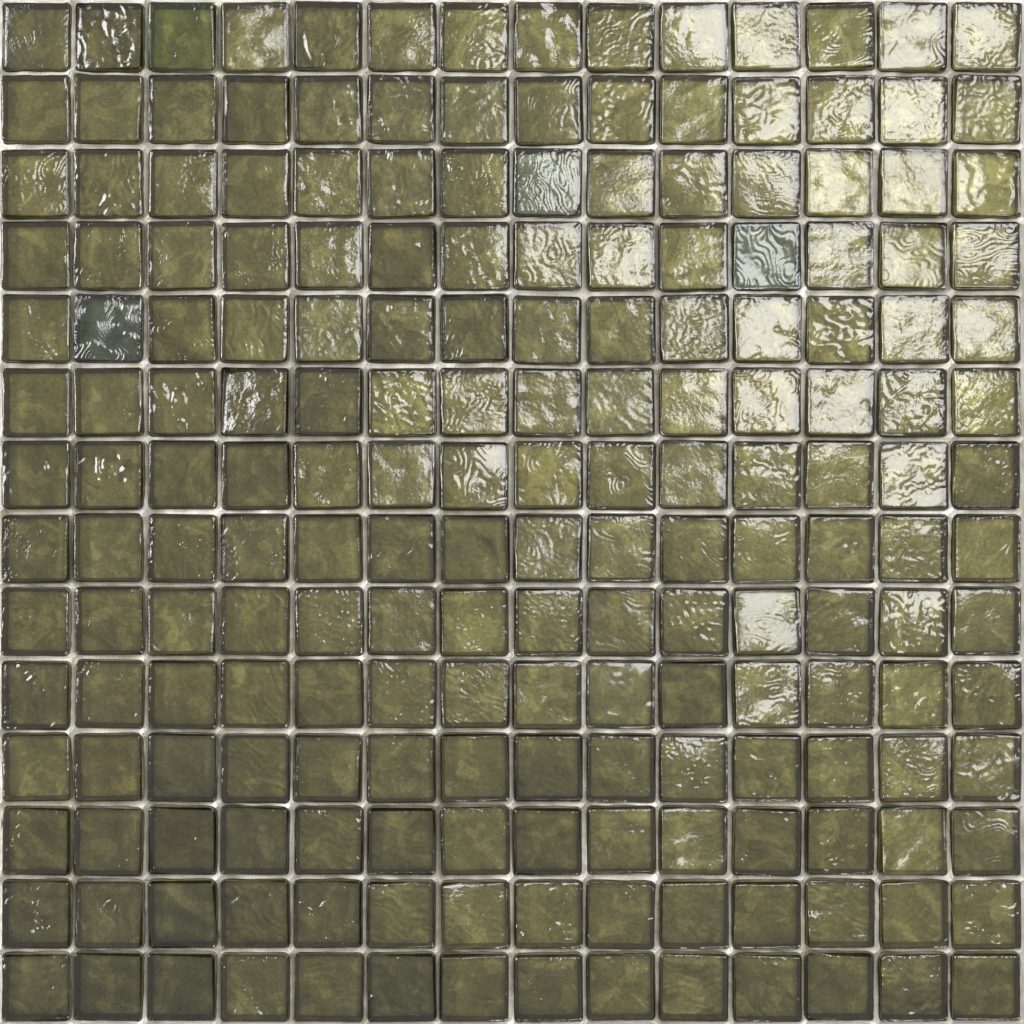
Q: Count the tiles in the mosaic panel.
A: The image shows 196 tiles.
